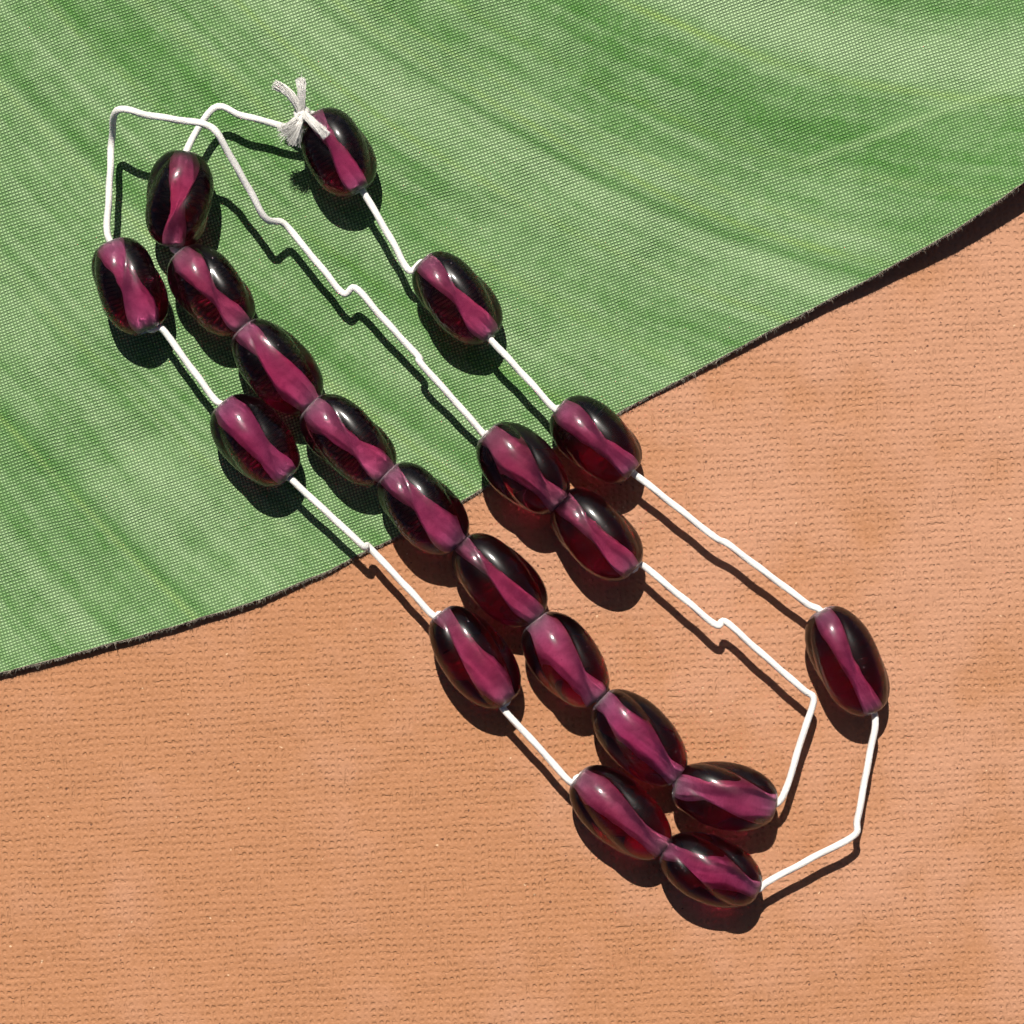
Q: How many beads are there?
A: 20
